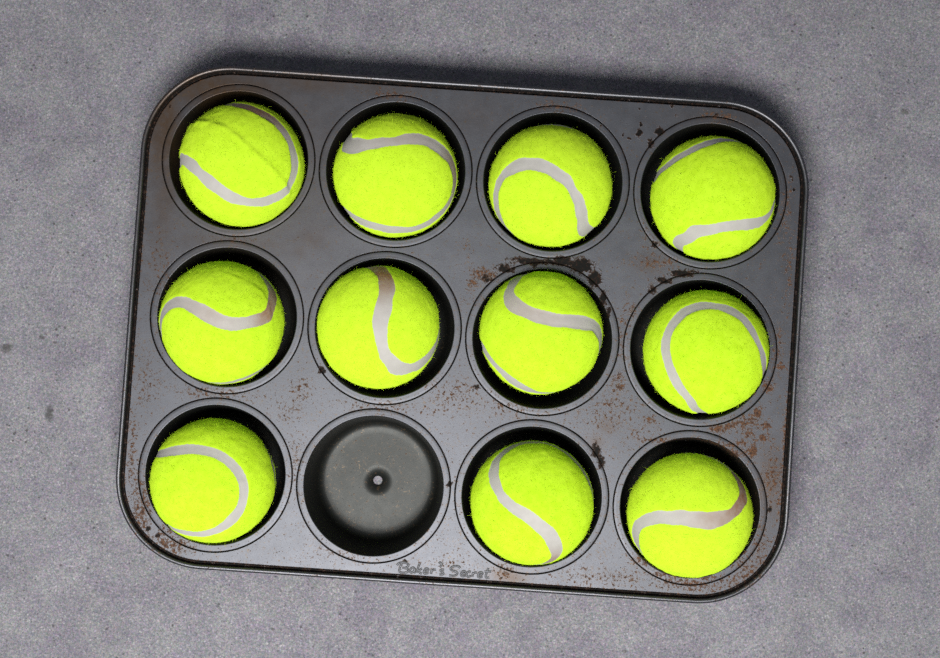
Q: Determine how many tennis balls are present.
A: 11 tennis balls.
